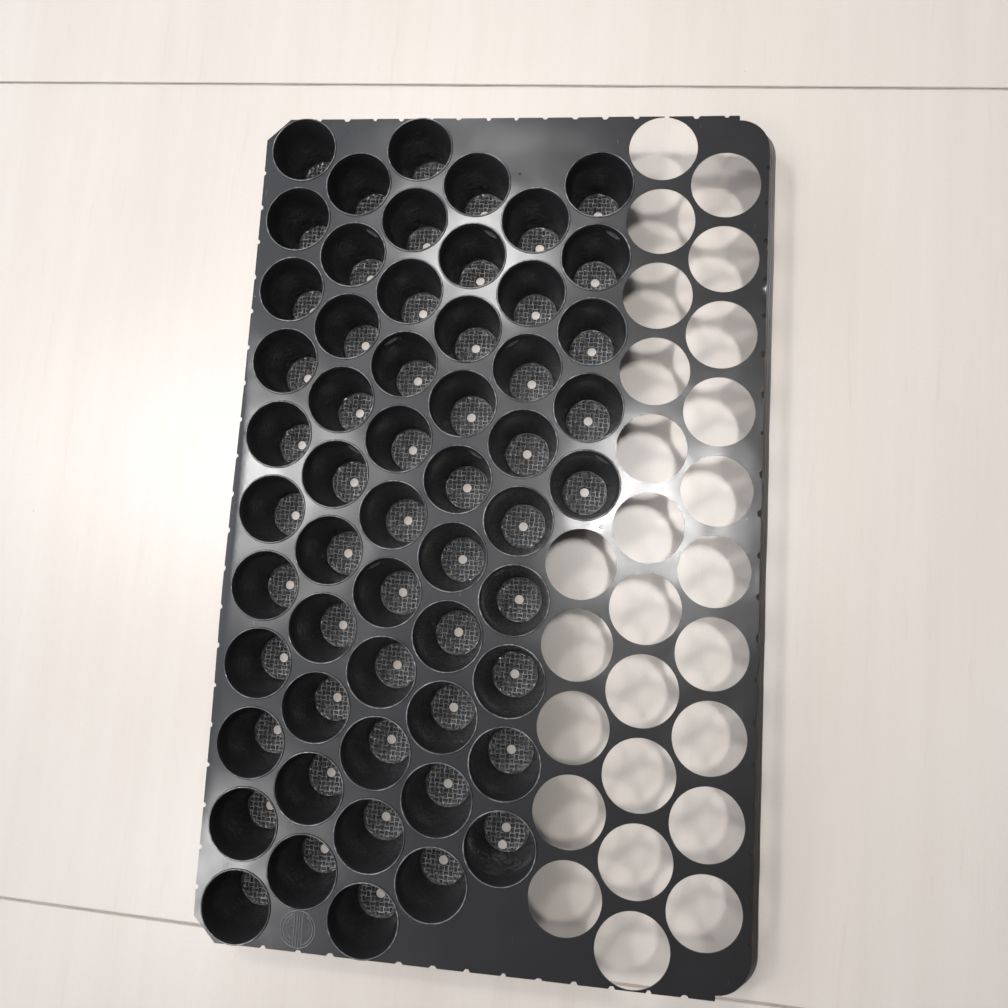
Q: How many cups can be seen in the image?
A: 56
